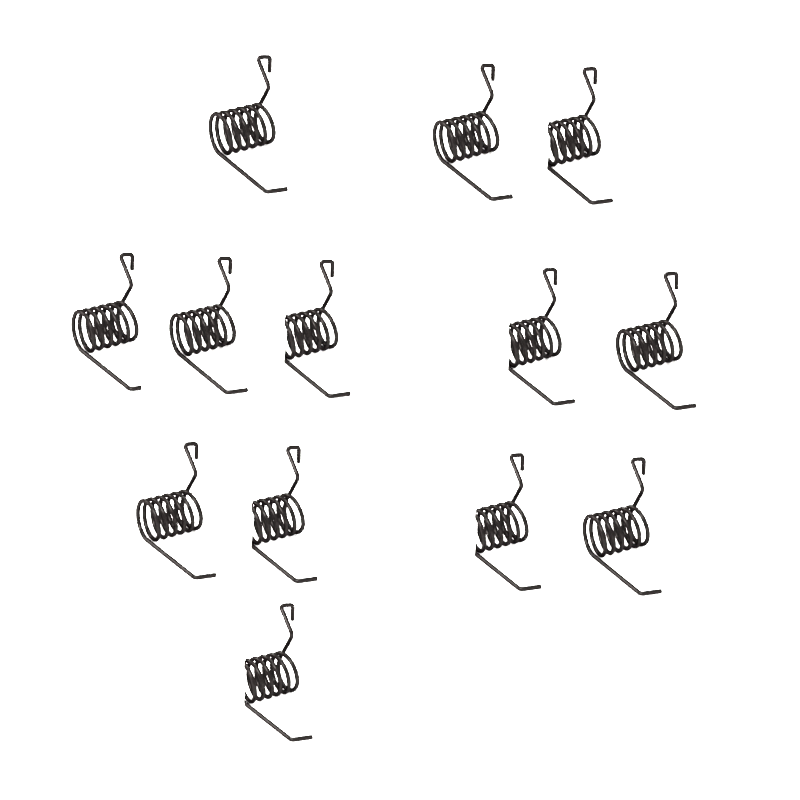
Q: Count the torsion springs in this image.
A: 13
